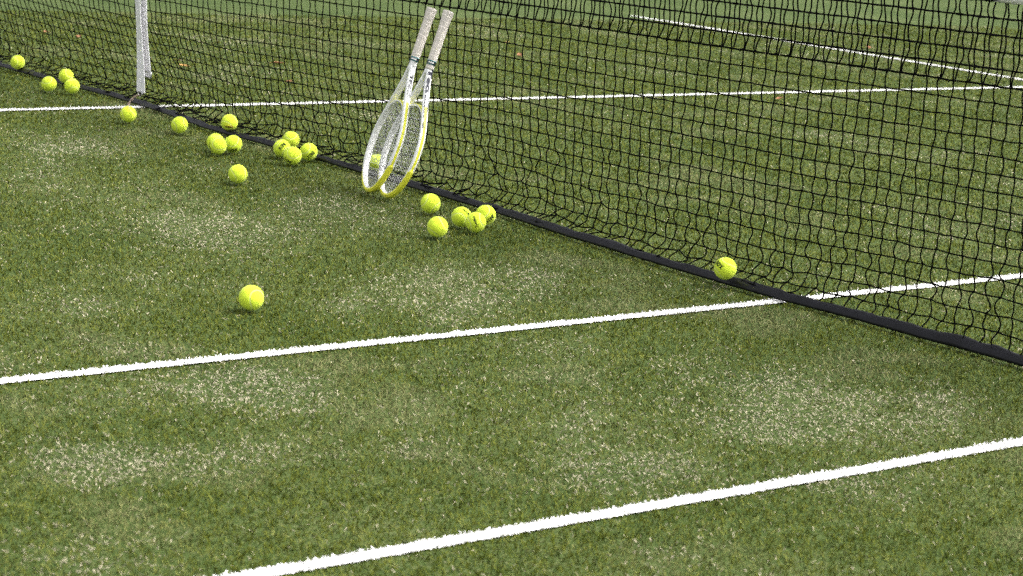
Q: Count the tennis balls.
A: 23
